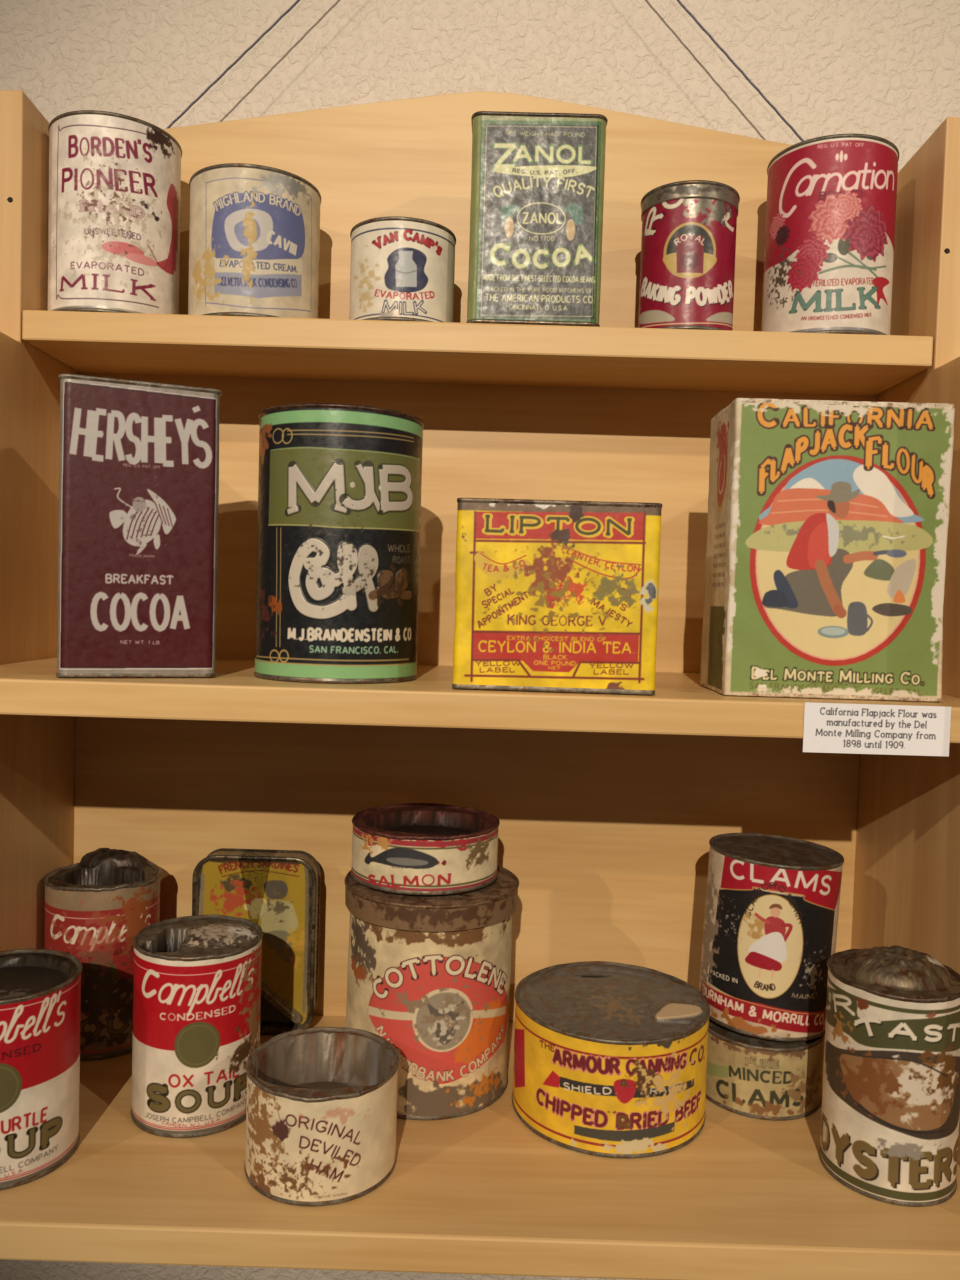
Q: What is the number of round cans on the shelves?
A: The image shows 16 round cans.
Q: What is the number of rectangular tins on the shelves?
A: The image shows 4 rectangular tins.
